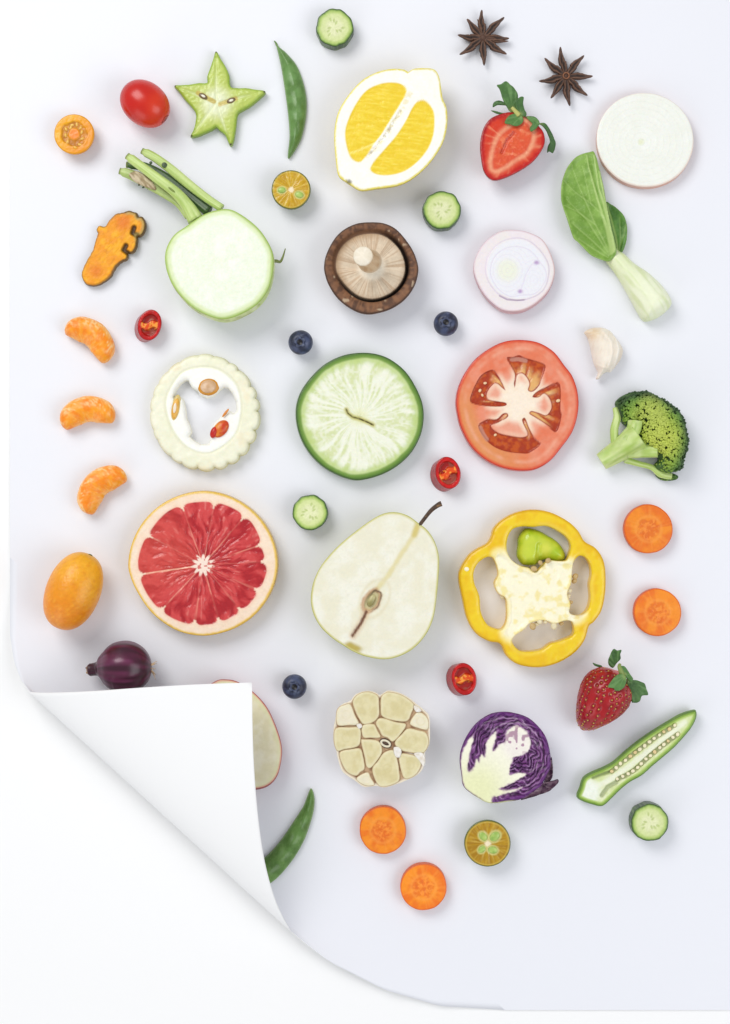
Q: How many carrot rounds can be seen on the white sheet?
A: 4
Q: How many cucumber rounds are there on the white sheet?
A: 4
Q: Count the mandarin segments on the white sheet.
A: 3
